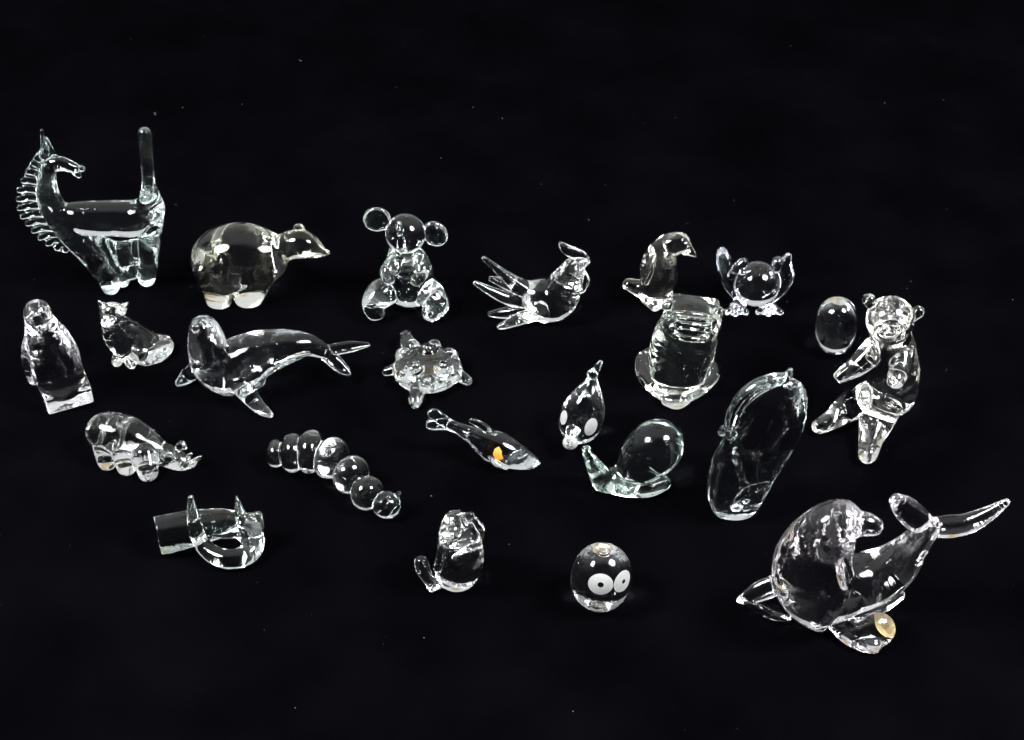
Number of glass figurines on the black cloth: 23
